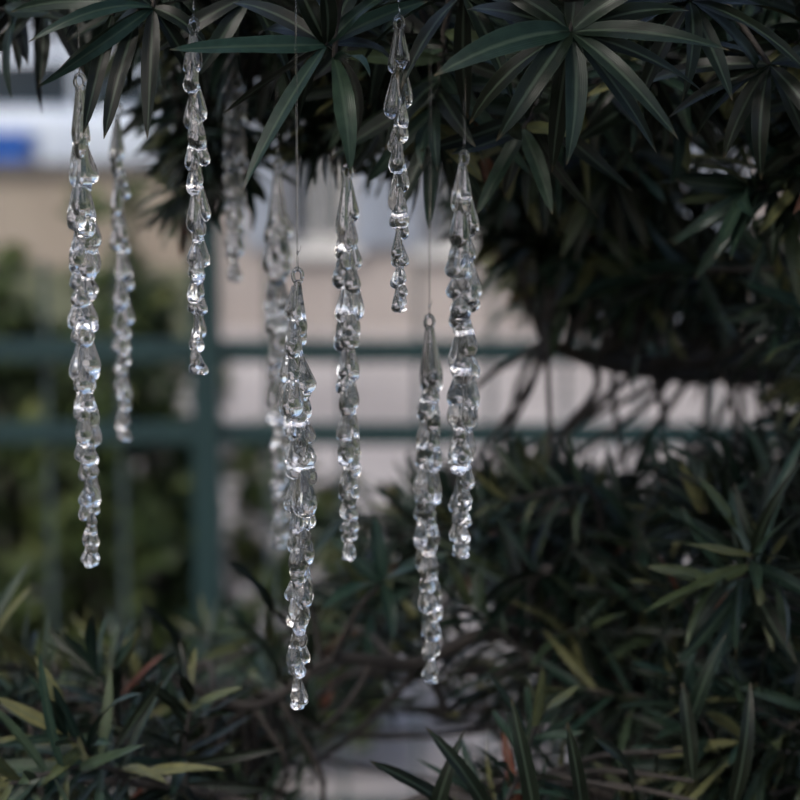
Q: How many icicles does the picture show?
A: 10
